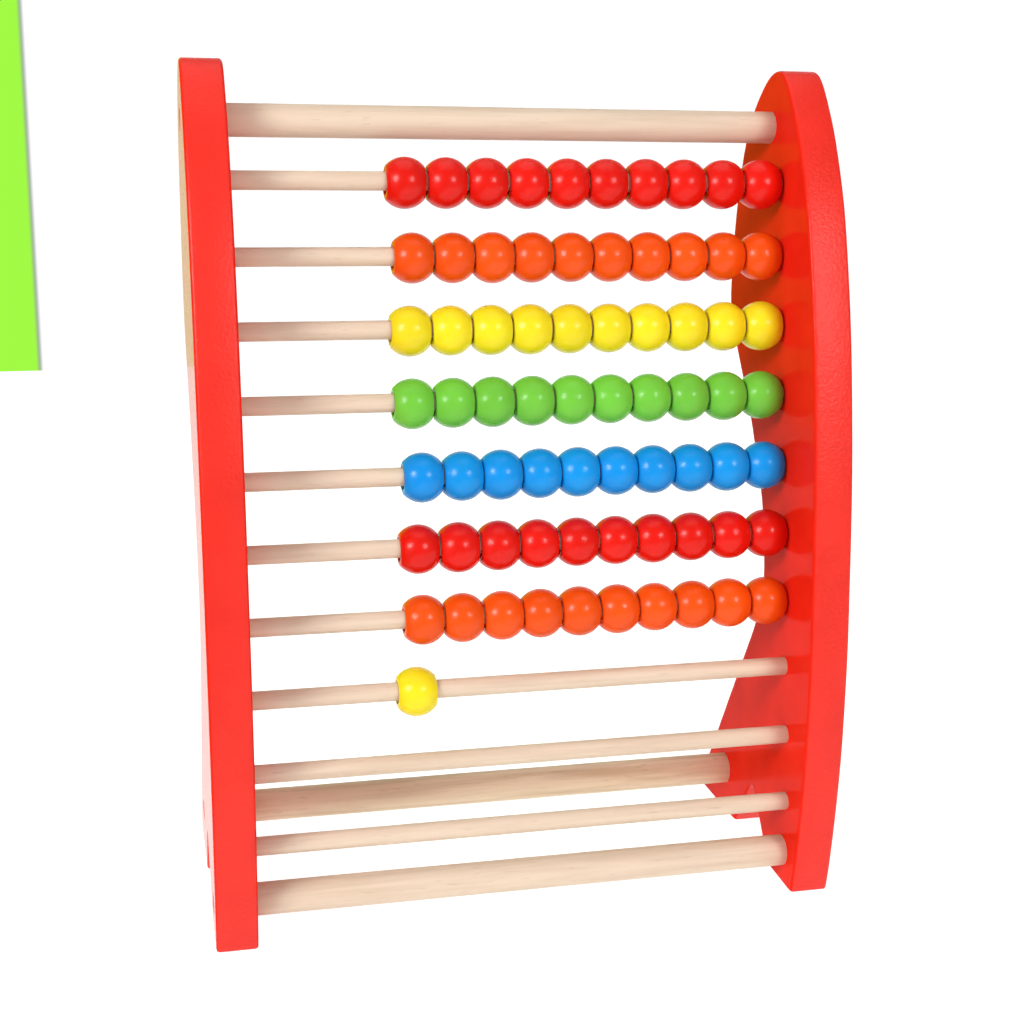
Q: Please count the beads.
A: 71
